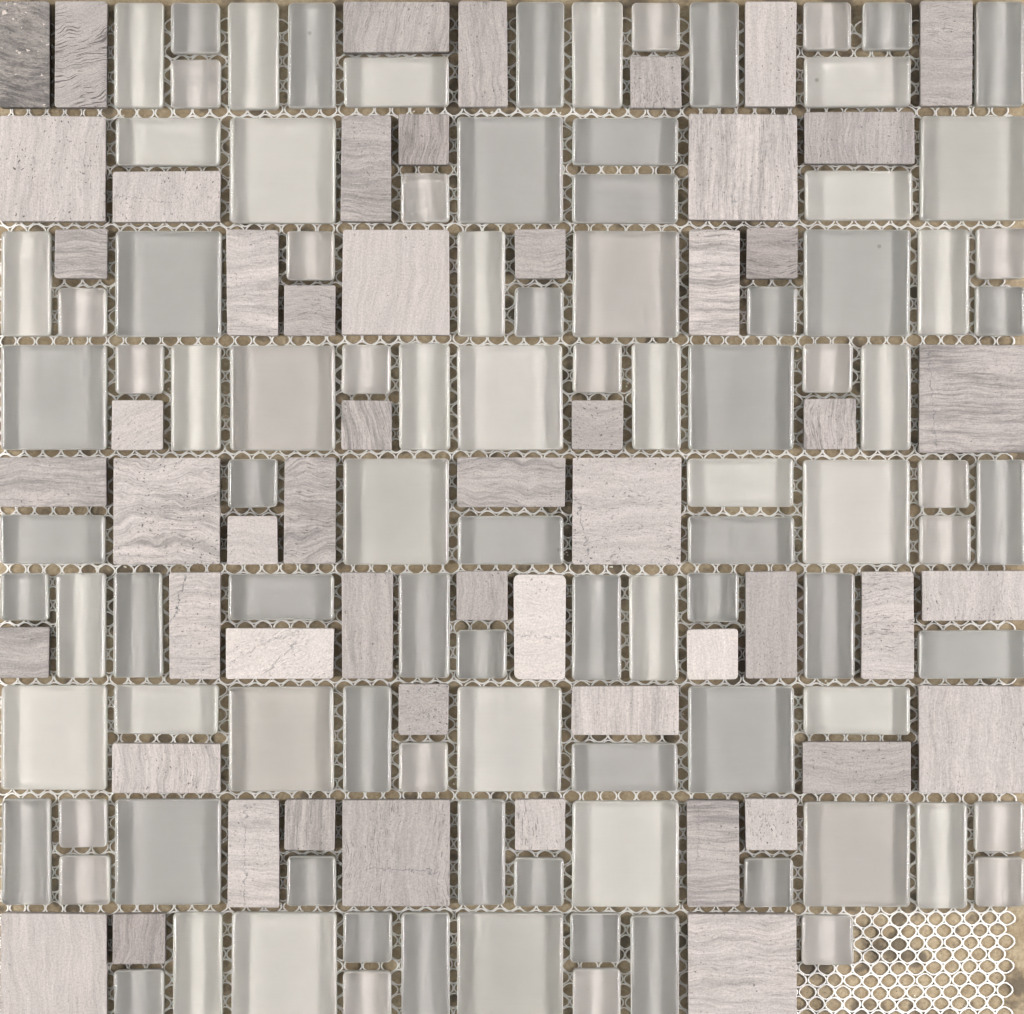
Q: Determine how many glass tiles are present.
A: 100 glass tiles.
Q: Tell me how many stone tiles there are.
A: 55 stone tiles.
